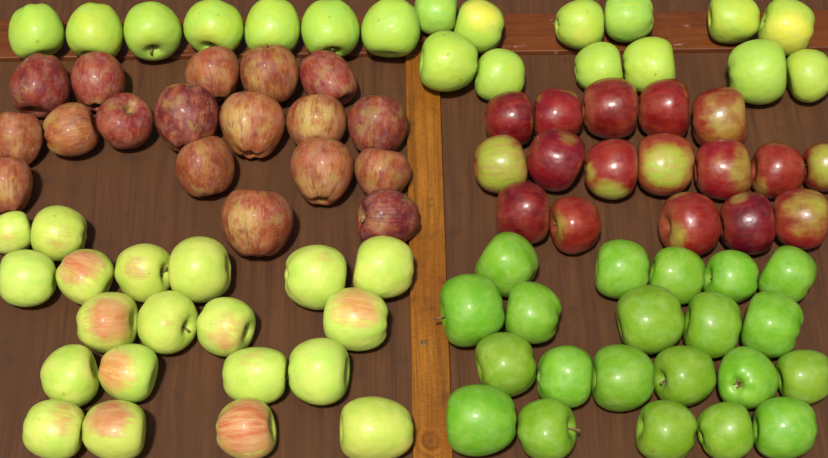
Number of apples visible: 95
